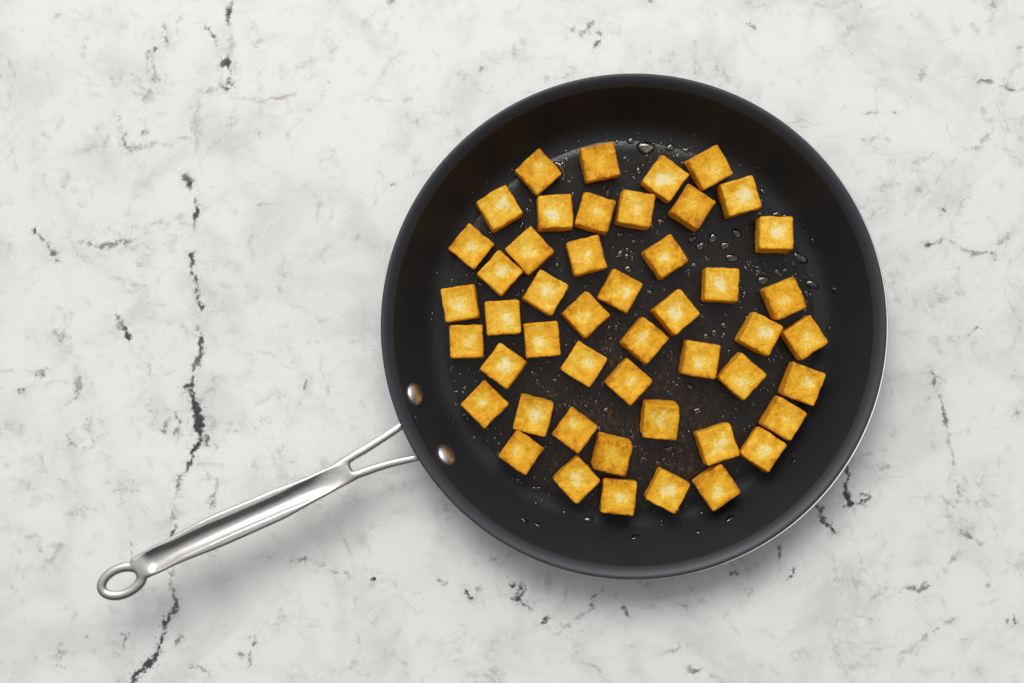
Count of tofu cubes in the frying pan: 48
